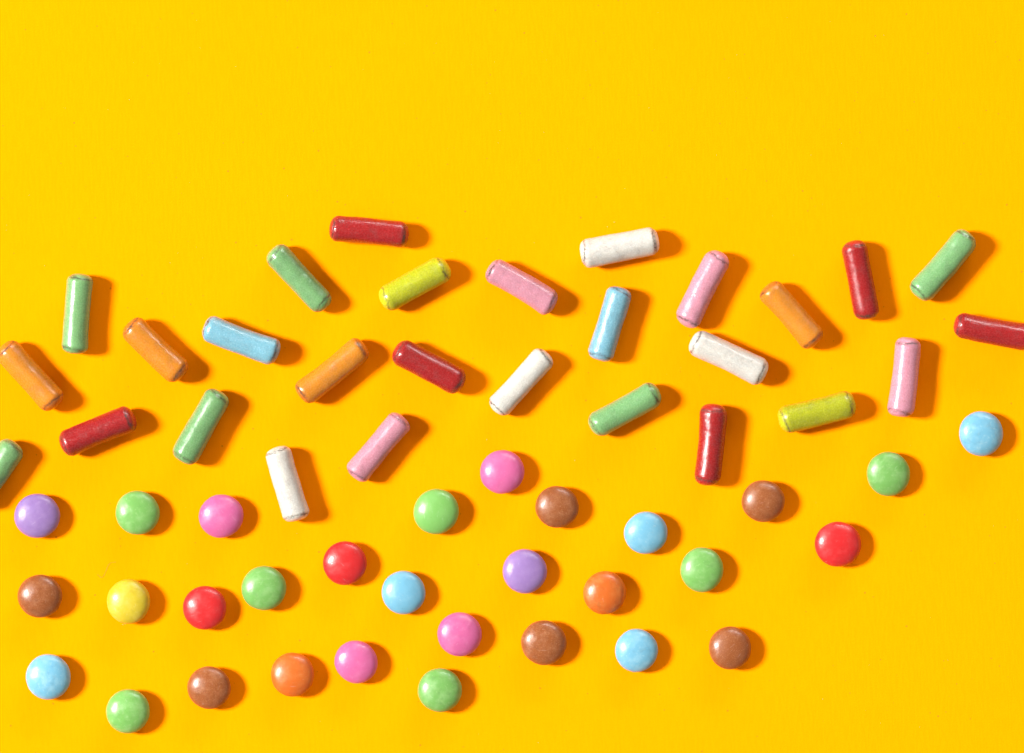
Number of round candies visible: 30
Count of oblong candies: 28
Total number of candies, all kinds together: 58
